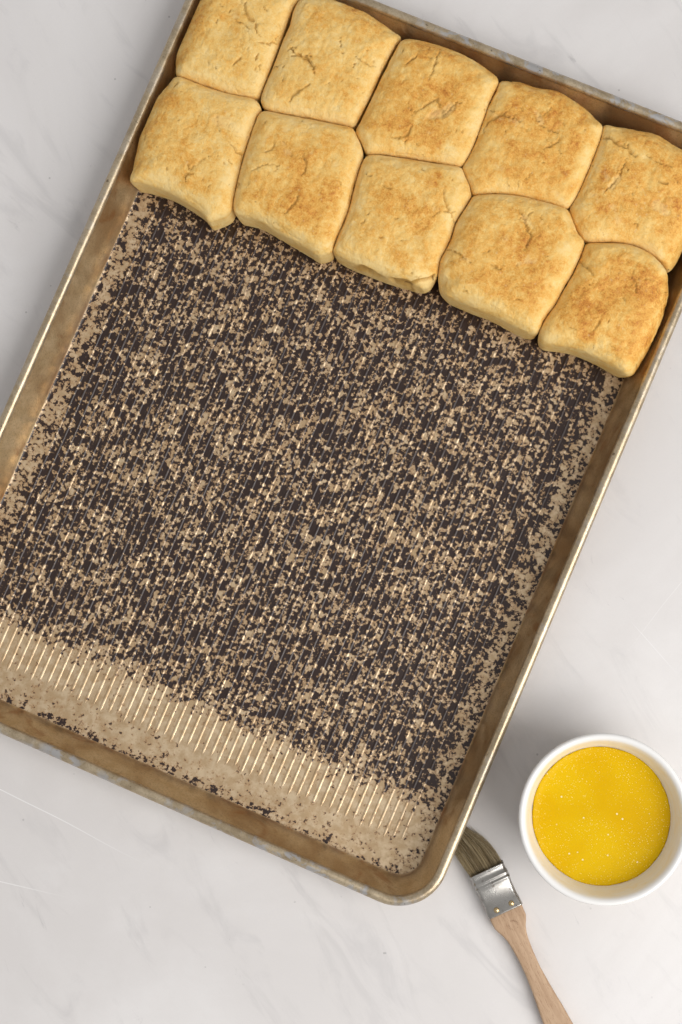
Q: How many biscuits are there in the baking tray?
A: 10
